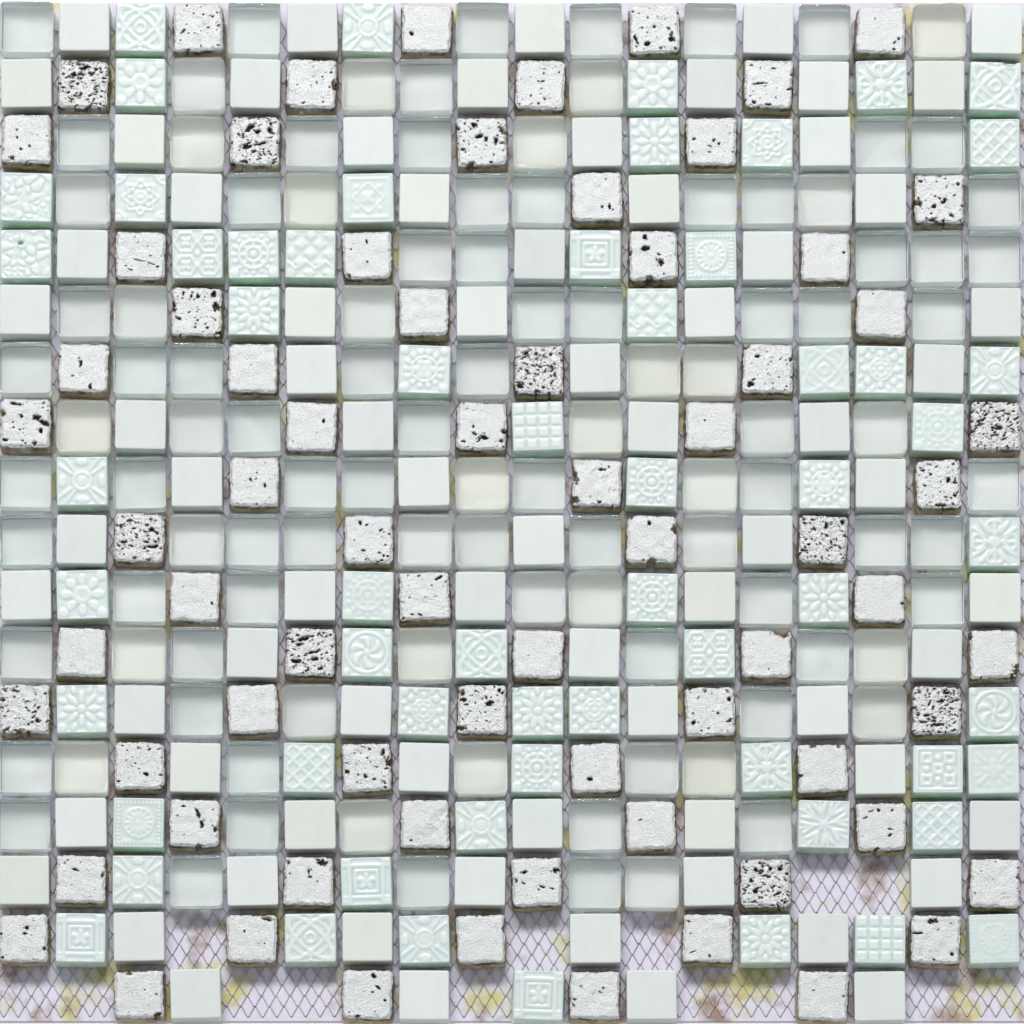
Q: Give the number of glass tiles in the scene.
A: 105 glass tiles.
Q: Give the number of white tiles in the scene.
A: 73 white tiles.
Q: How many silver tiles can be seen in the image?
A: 72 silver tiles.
